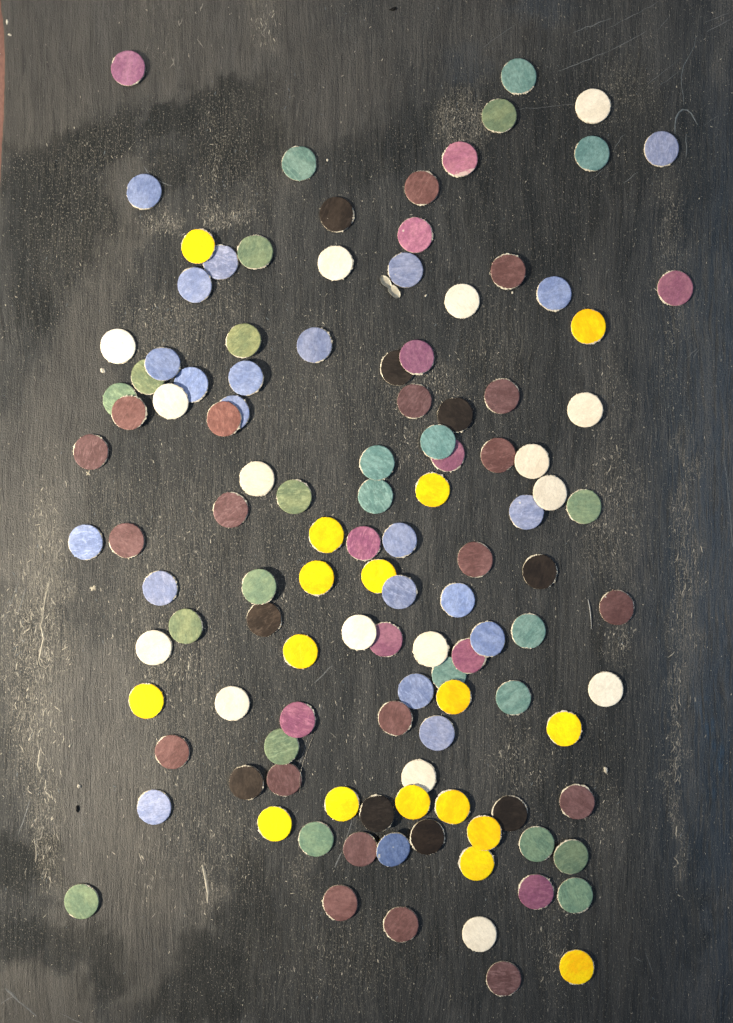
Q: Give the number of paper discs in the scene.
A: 119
